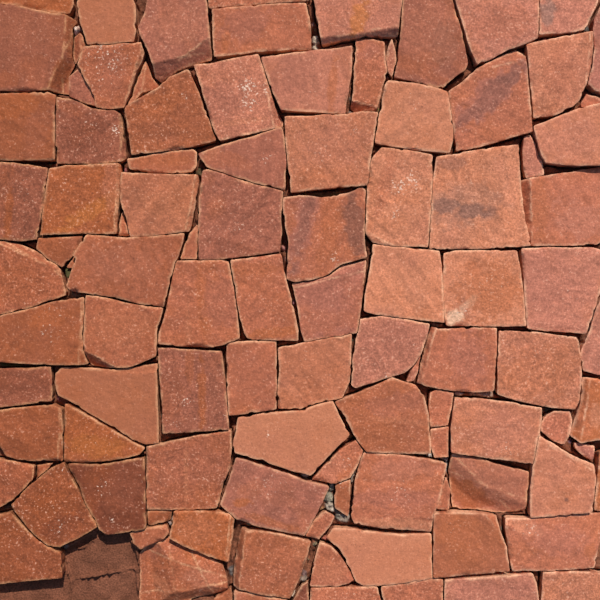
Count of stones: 104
